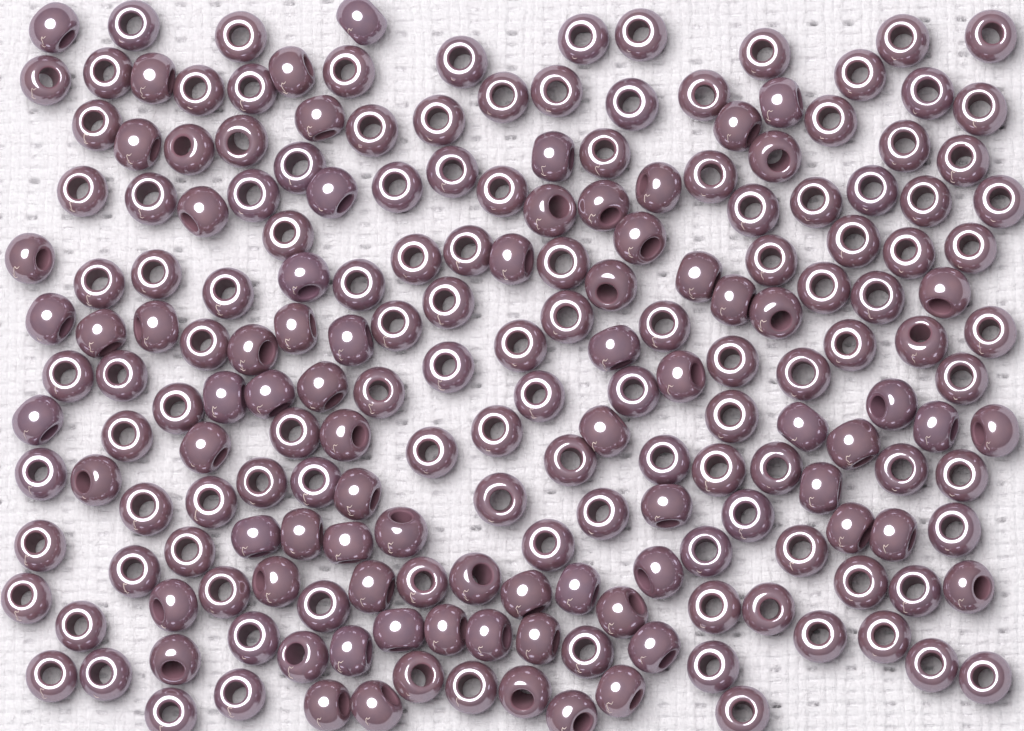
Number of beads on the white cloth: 200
